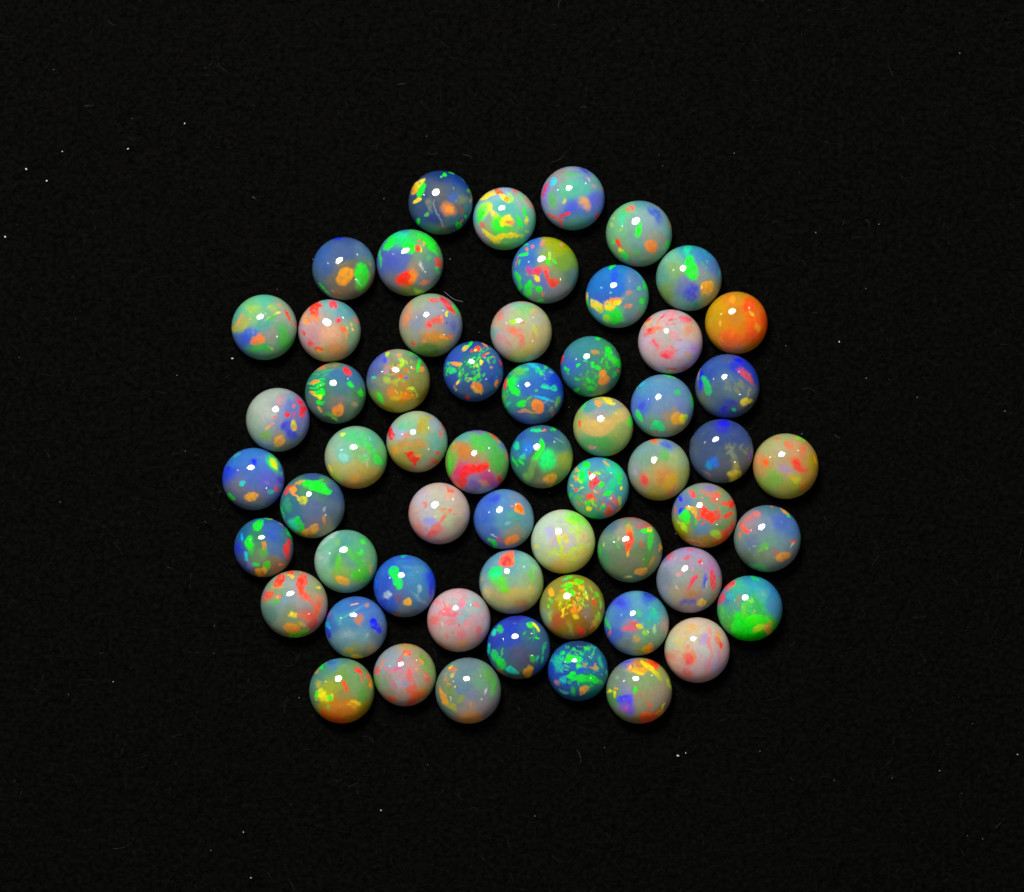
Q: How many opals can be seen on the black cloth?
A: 58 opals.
